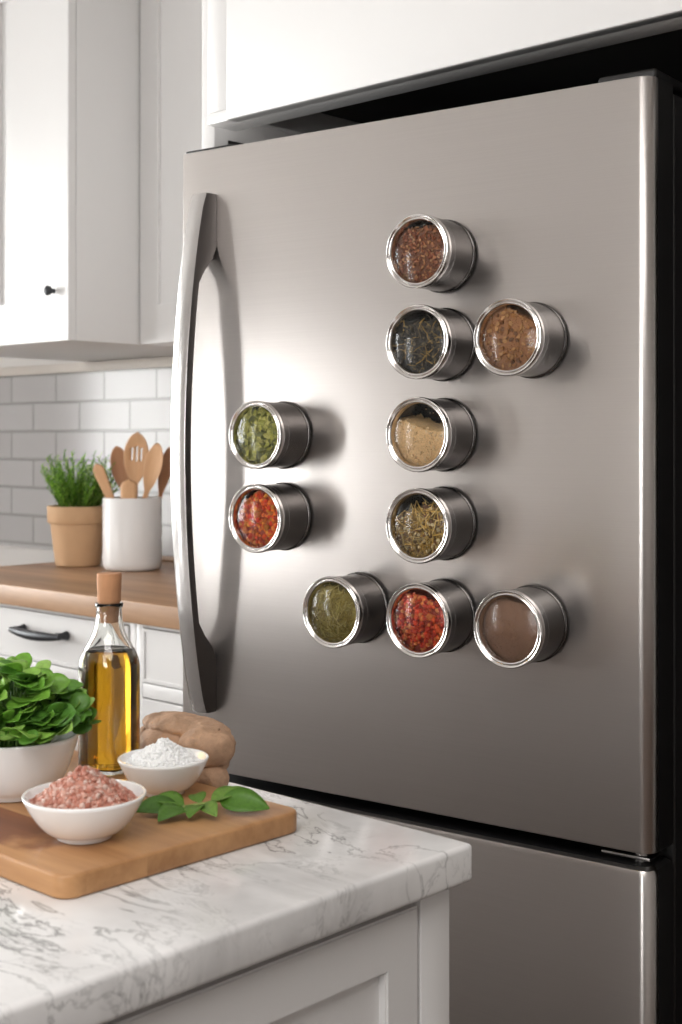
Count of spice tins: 10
